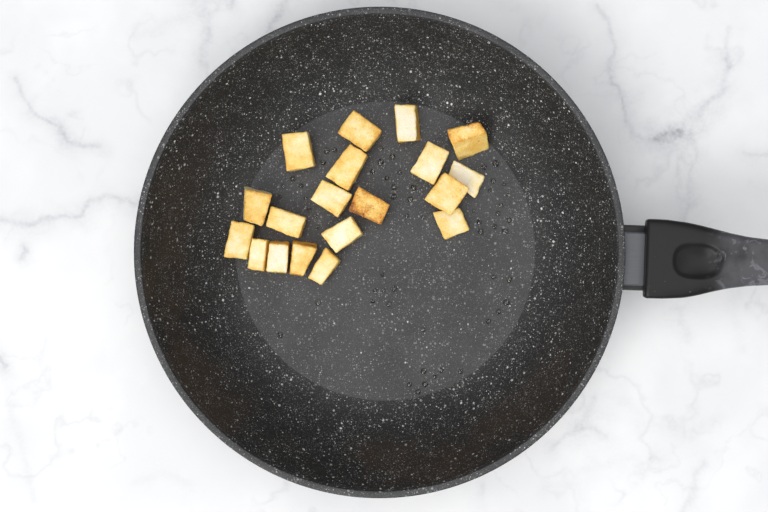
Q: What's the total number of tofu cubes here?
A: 19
